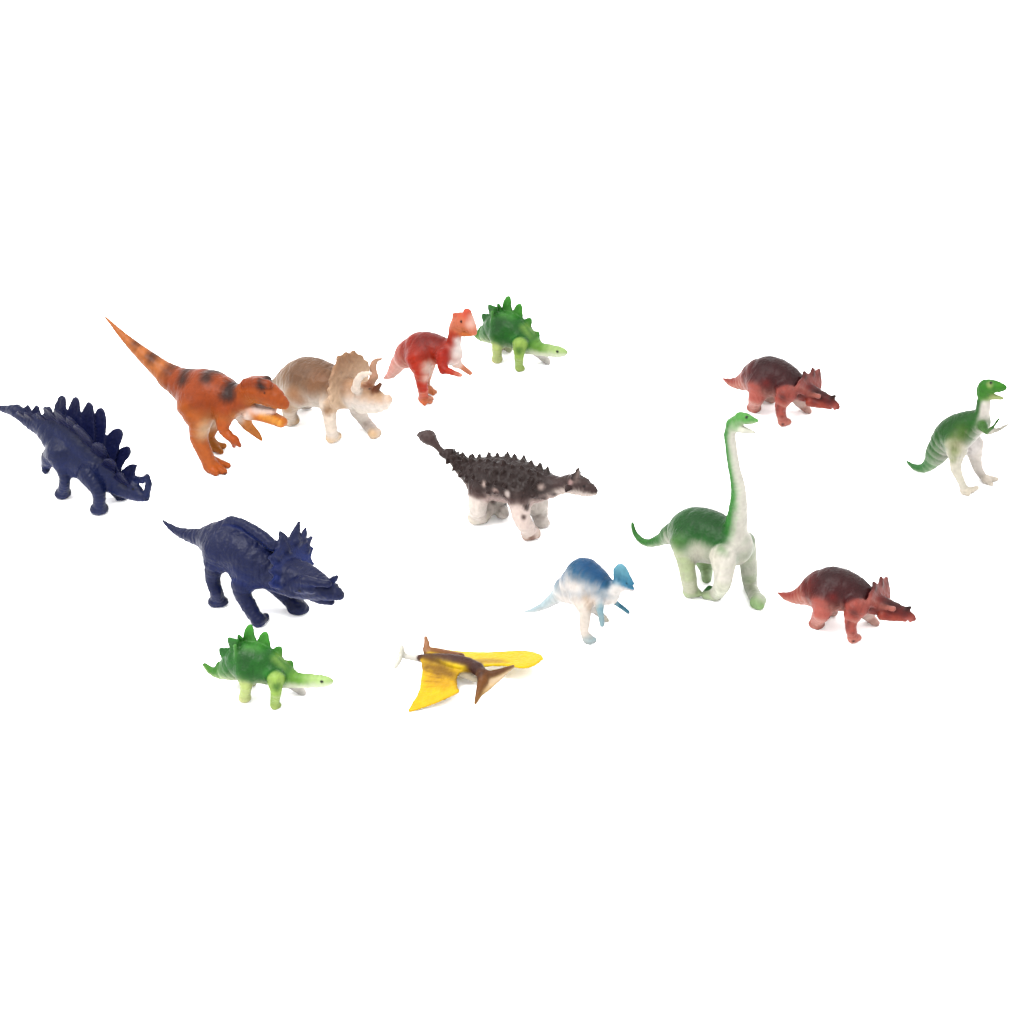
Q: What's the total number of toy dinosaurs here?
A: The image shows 14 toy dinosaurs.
